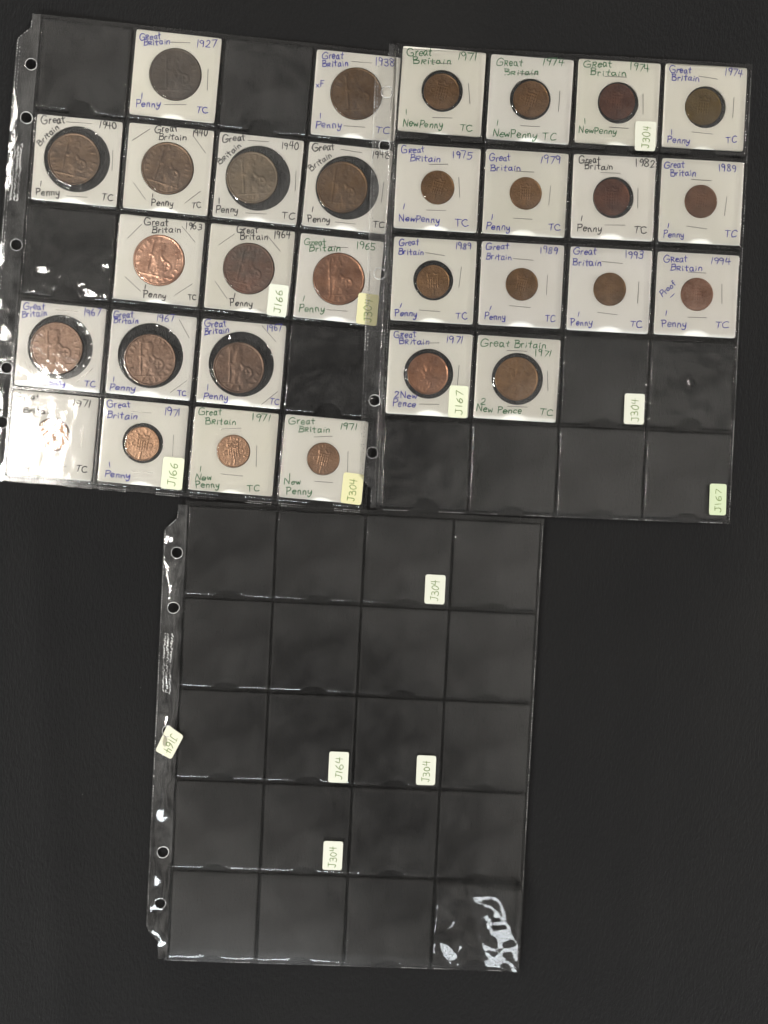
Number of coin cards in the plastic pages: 30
